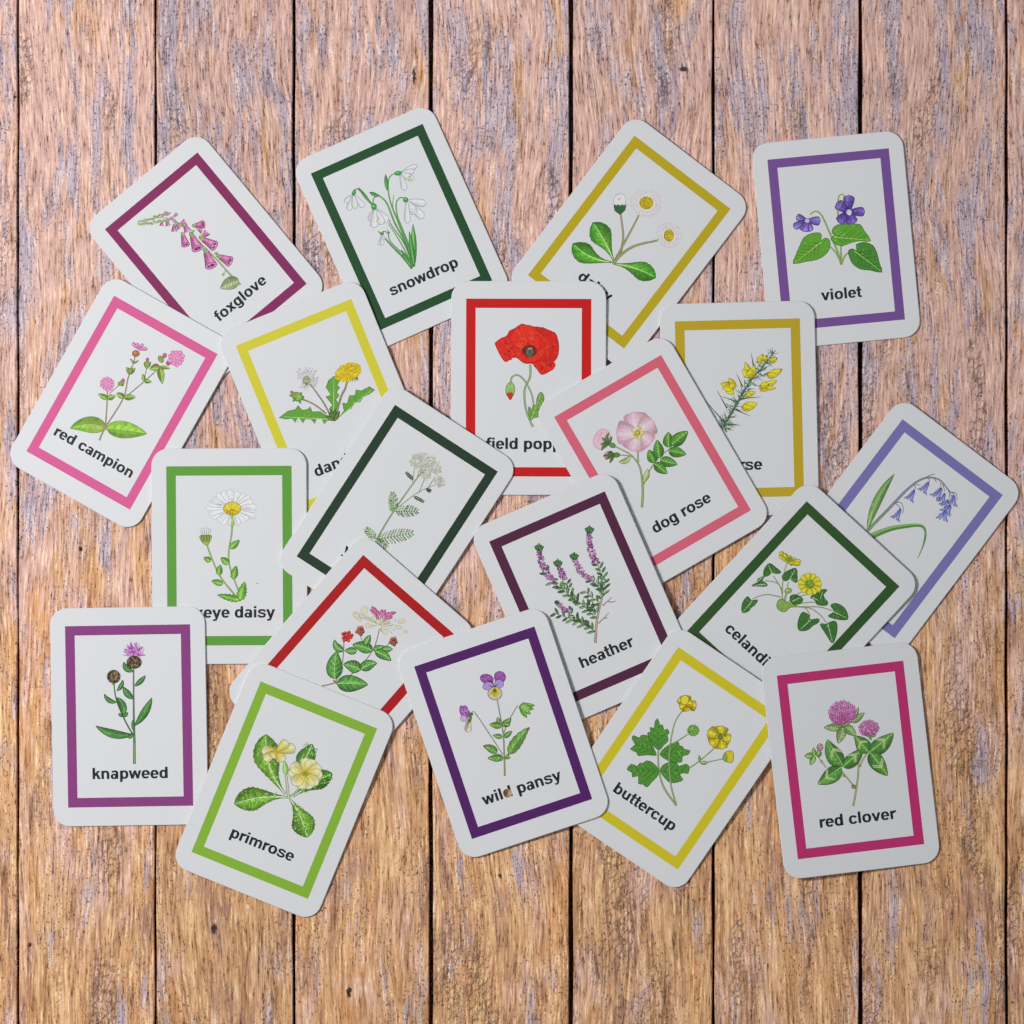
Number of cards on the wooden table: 20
